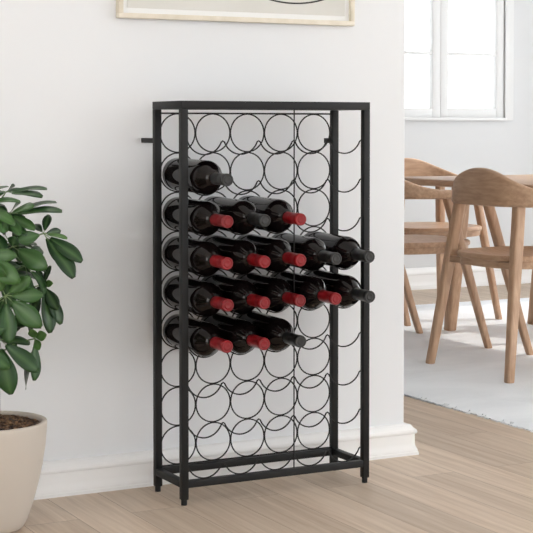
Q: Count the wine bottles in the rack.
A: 17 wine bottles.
